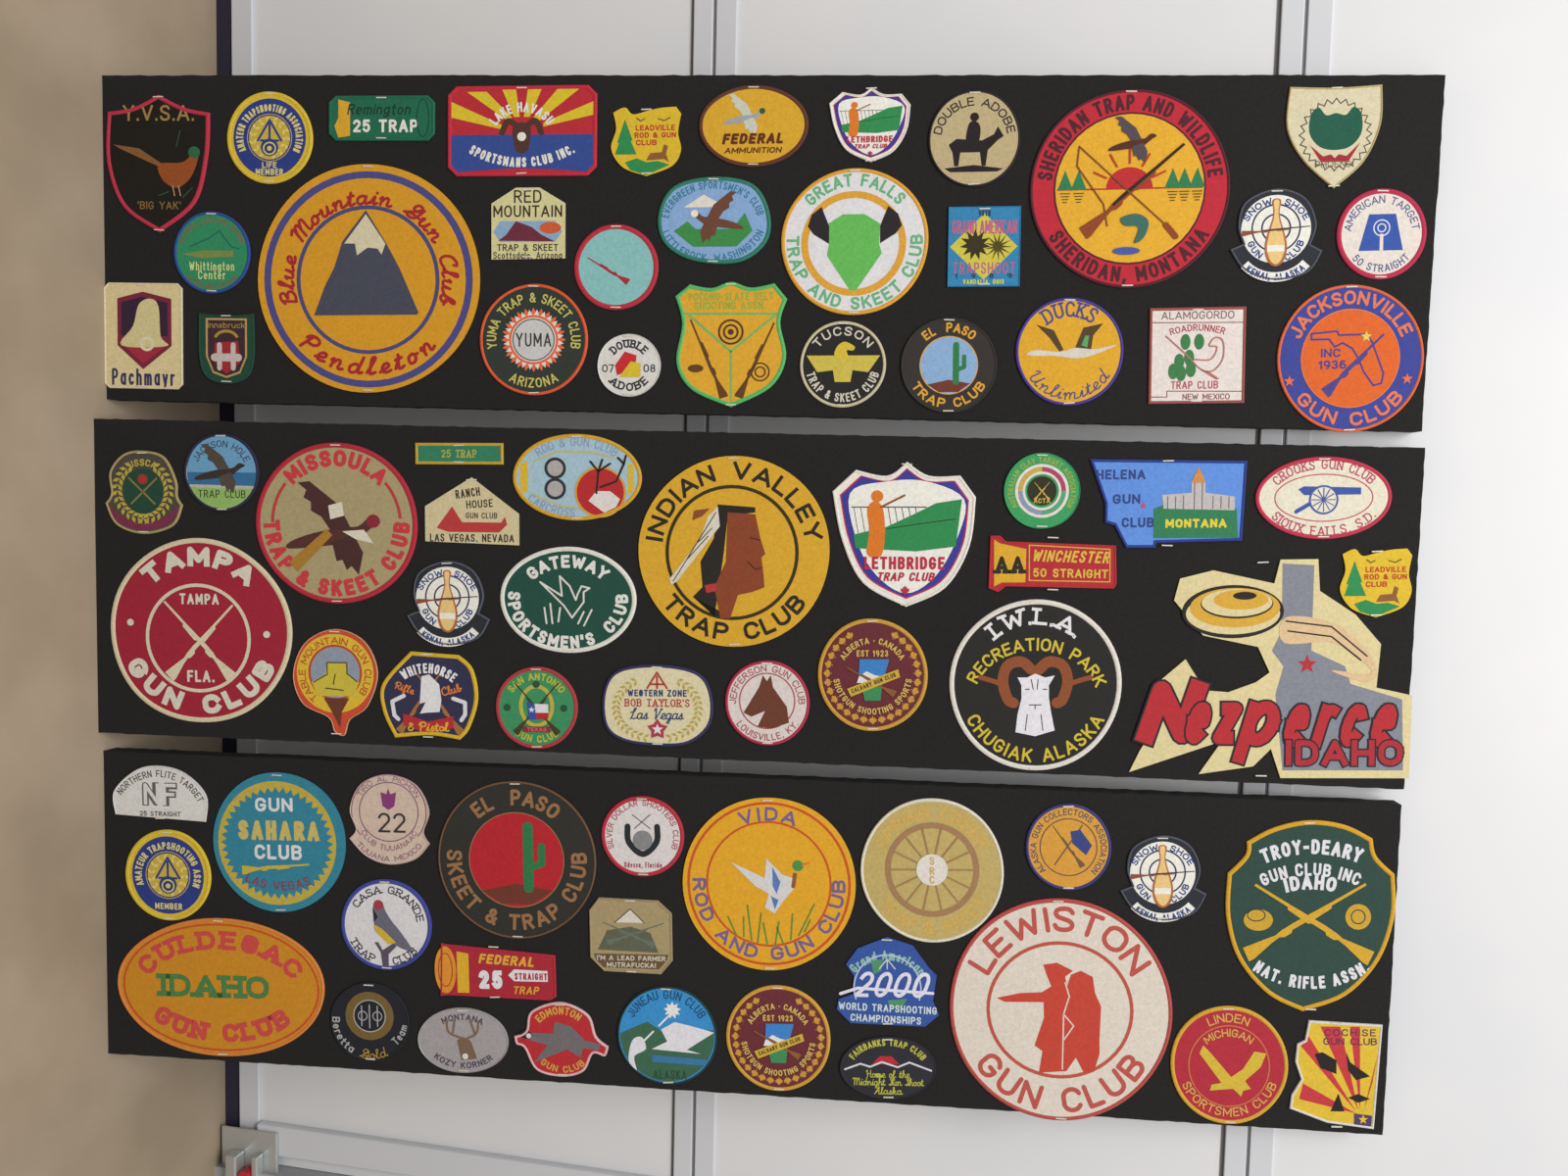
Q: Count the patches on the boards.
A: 78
